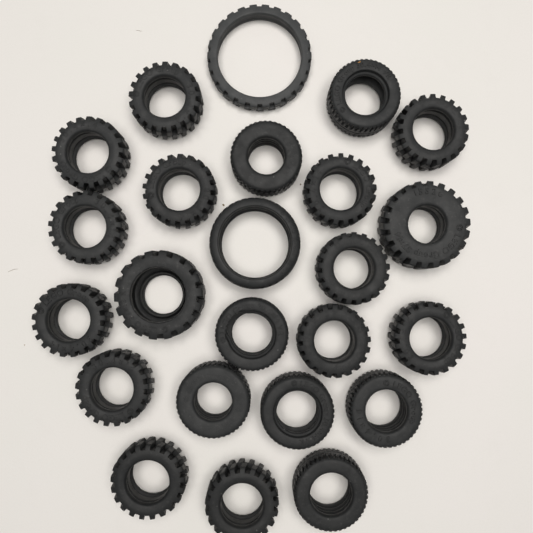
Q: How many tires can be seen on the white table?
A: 24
